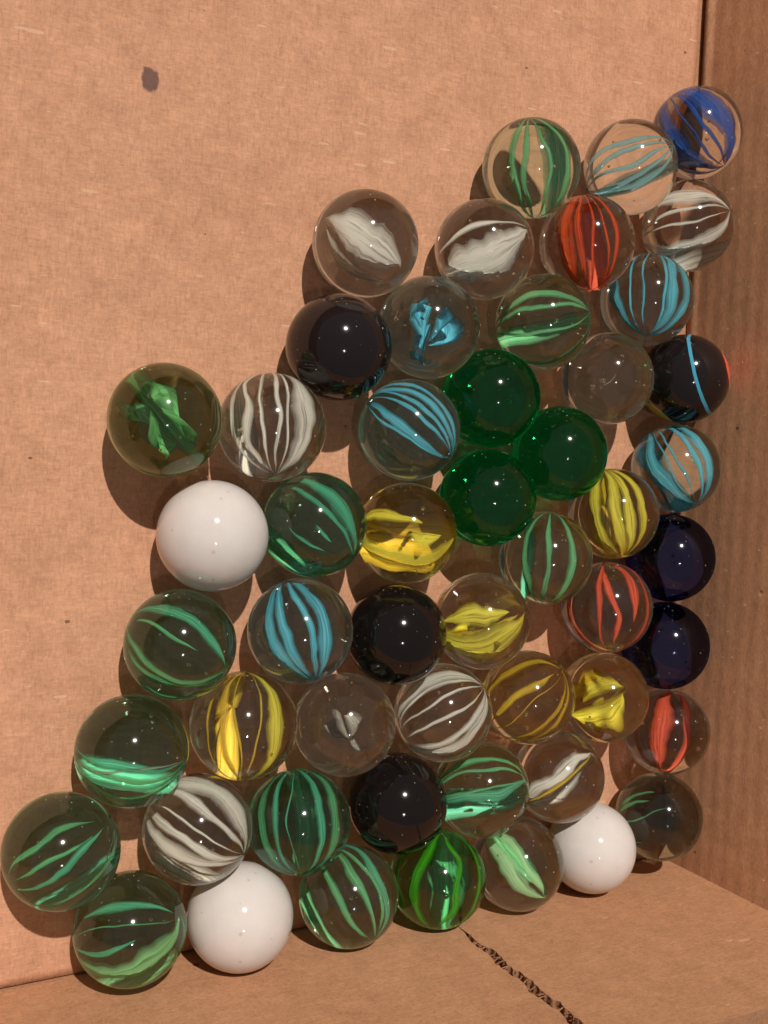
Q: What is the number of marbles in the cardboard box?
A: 52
